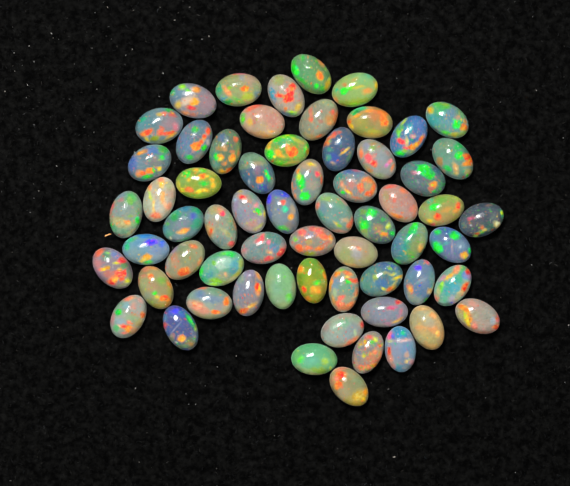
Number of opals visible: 62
